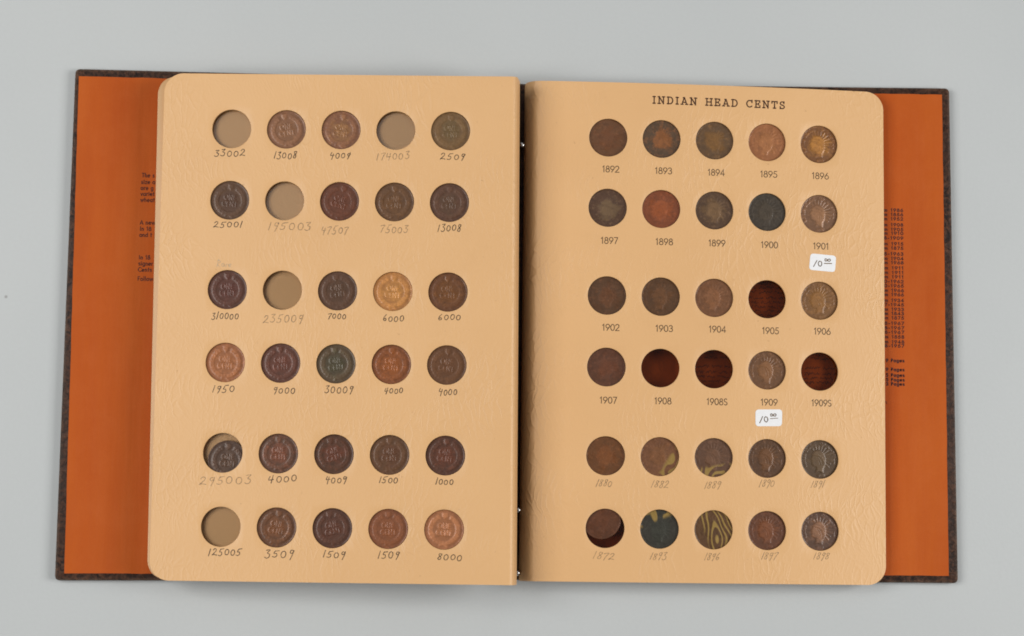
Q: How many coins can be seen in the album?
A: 51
